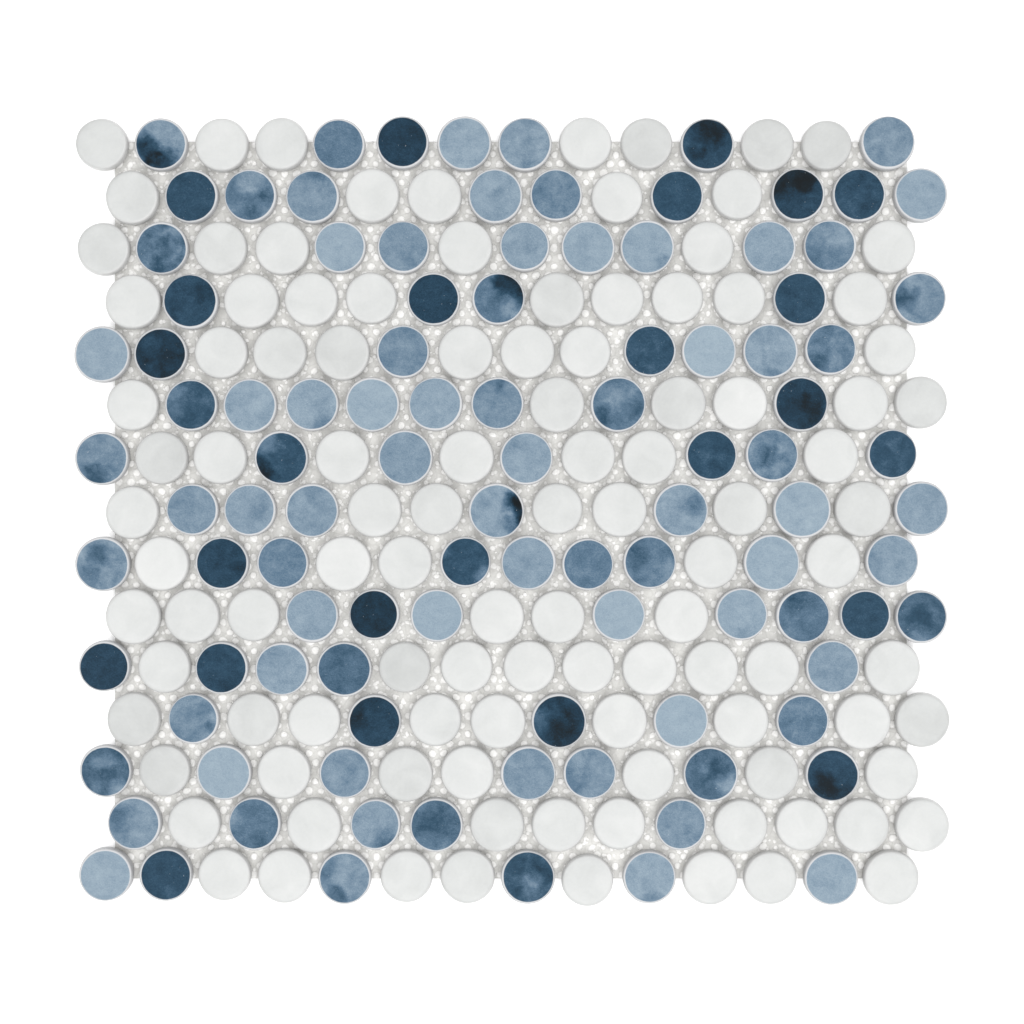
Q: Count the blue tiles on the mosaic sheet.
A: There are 103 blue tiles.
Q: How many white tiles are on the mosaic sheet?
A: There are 107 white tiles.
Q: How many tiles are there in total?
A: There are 210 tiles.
